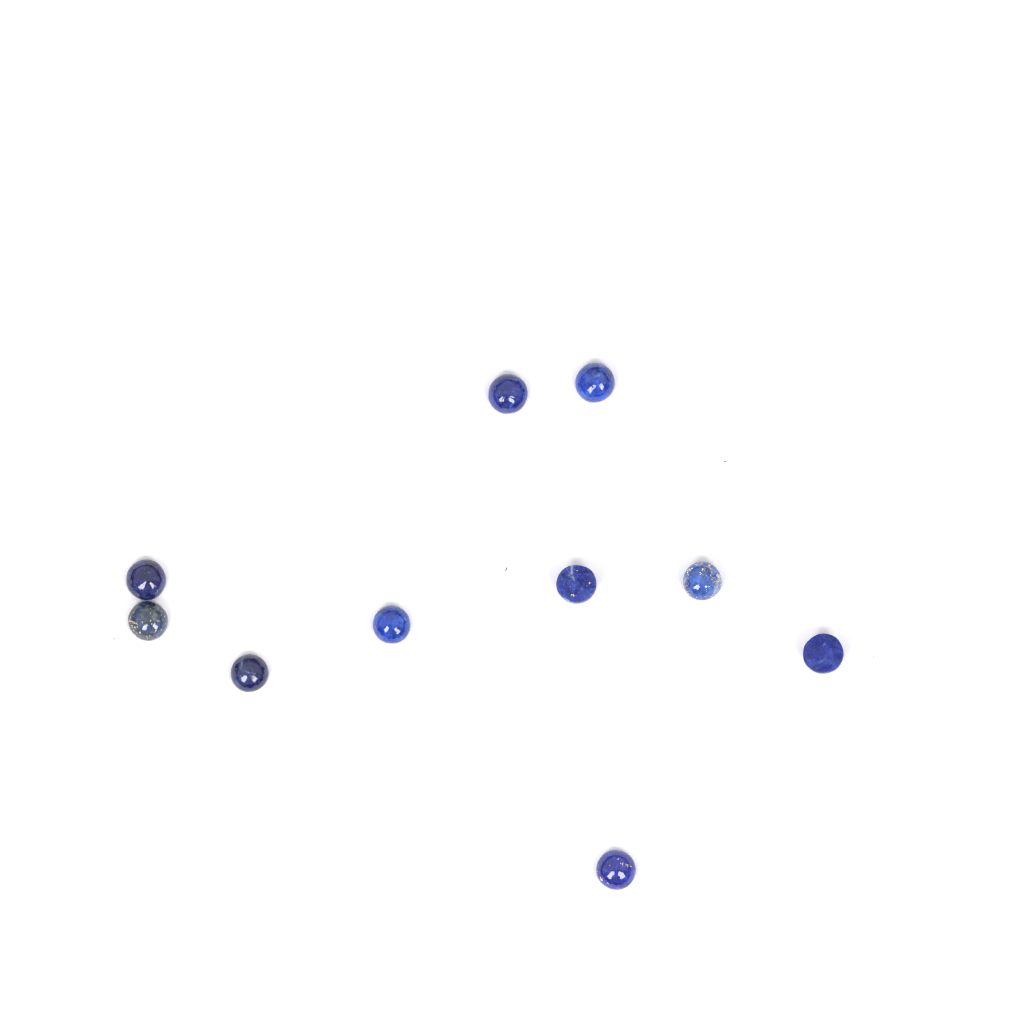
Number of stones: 10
